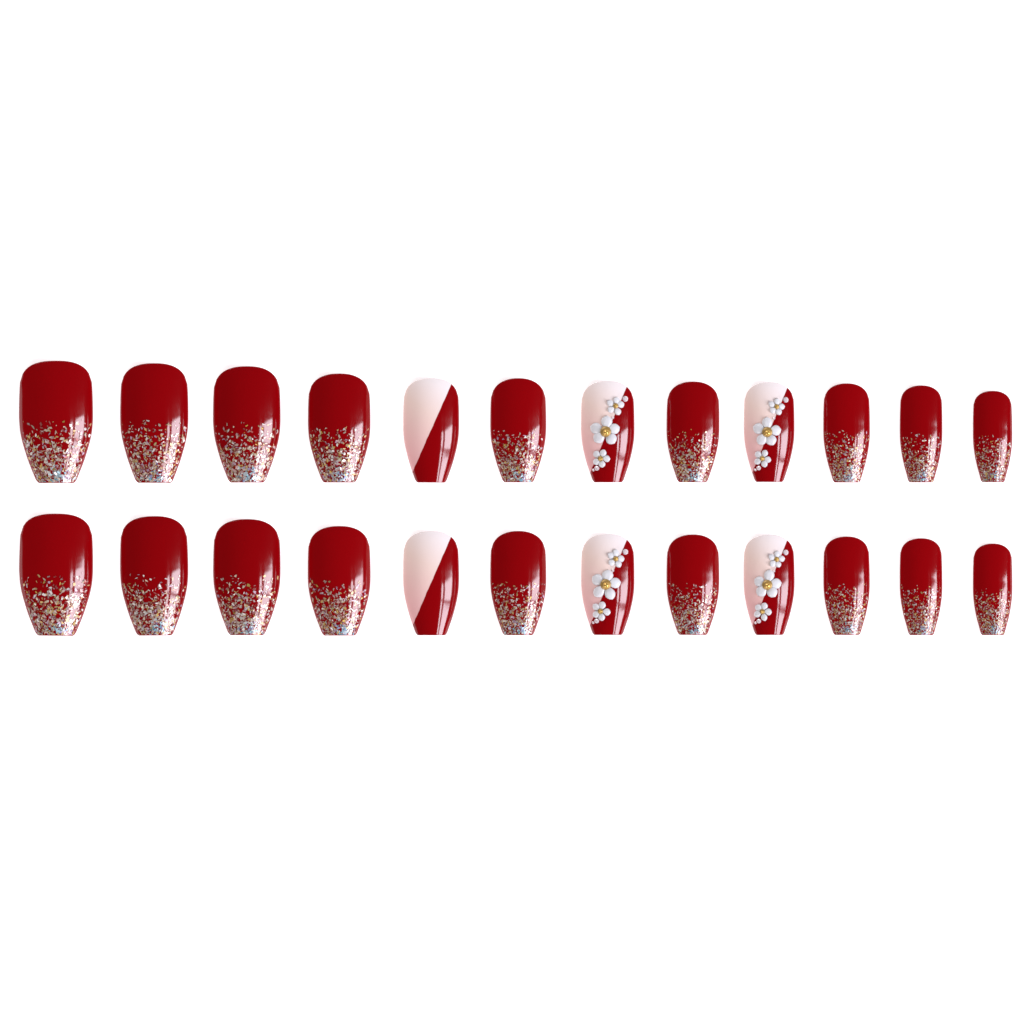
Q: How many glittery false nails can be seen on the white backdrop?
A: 18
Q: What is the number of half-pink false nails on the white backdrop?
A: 6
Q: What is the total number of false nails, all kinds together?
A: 24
